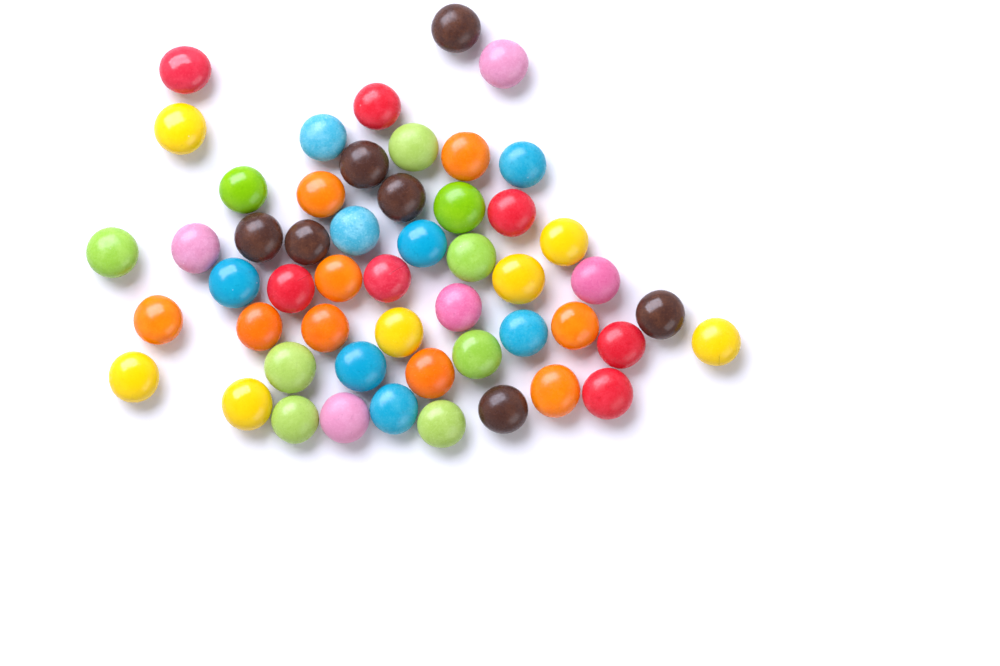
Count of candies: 52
